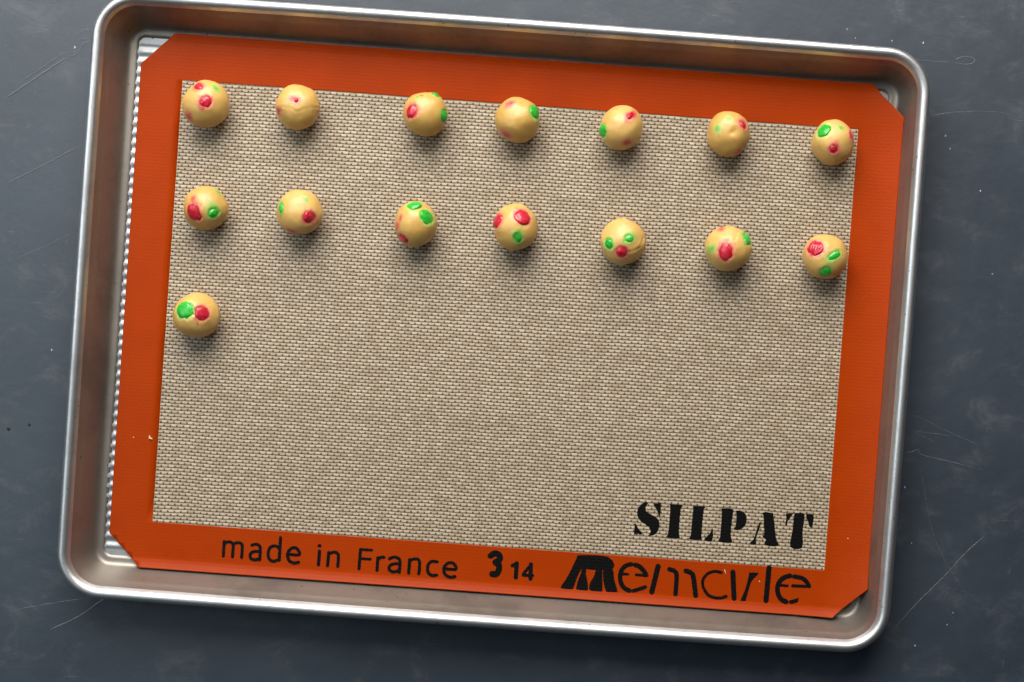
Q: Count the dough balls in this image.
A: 15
